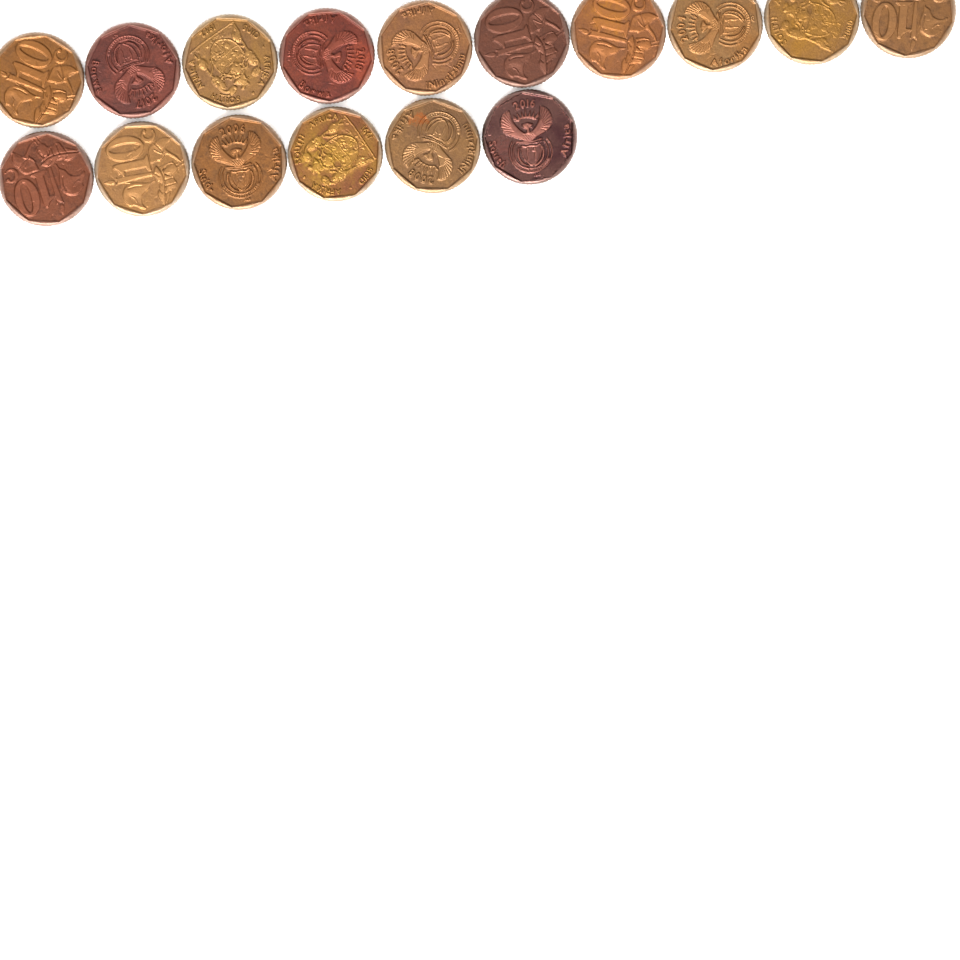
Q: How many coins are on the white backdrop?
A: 16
